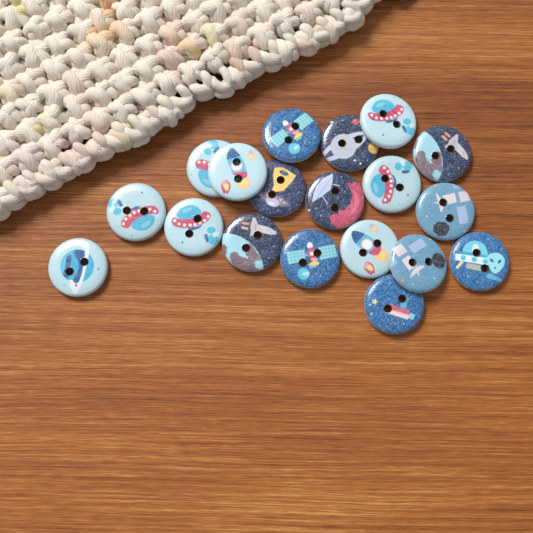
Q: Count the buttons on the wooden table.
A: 19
